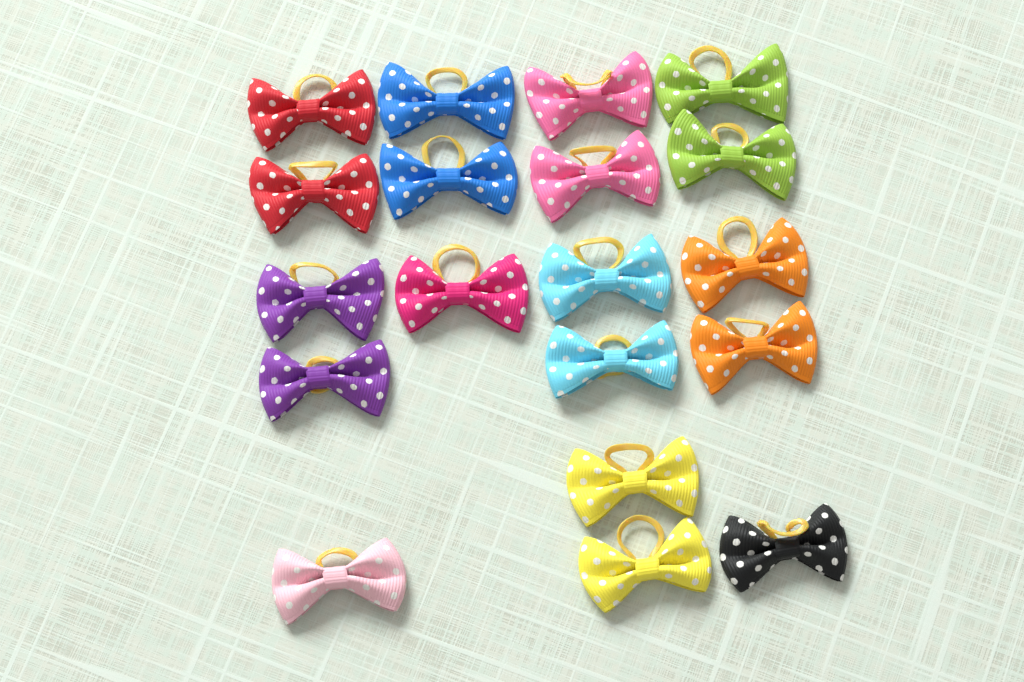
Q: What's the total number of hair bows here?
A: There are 19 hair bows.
